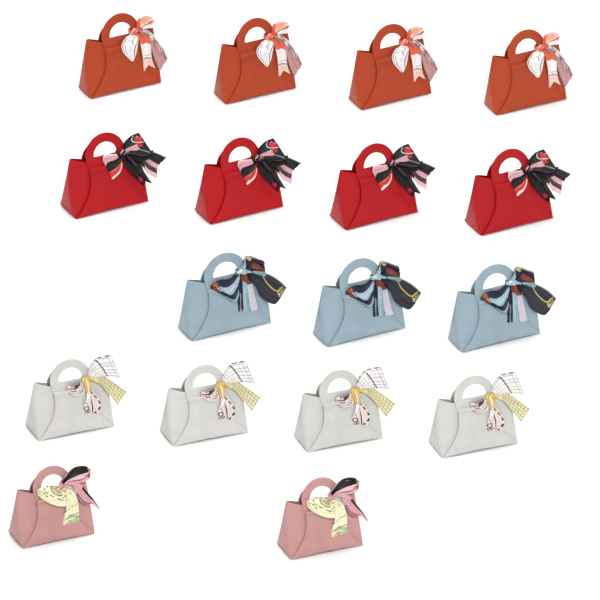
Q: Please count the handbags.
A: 17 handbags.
